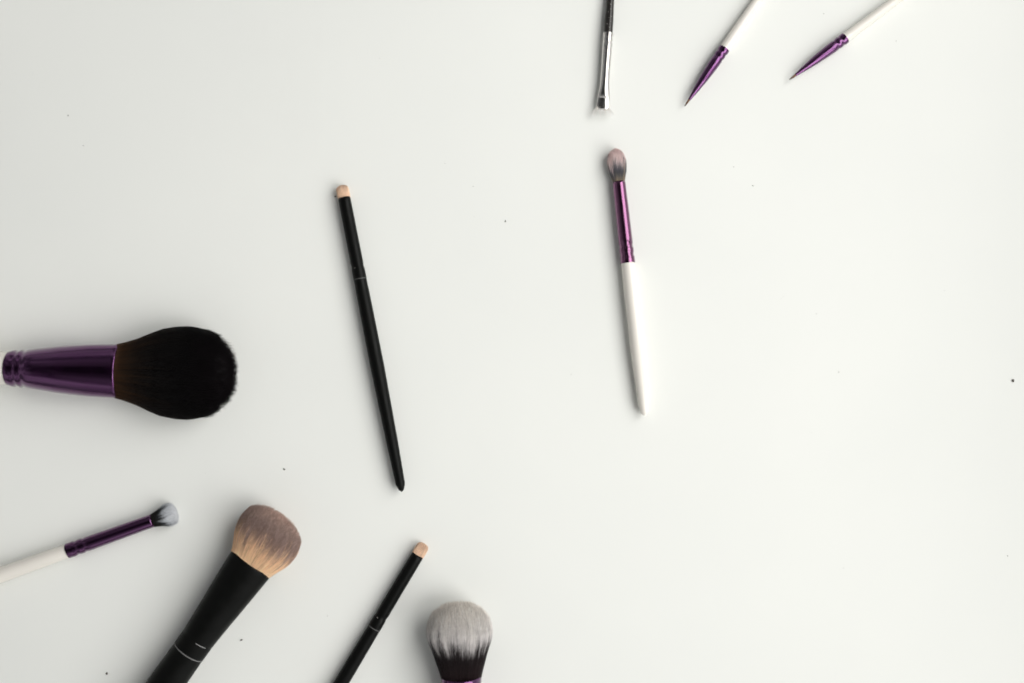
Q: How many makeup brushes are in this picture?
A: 10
